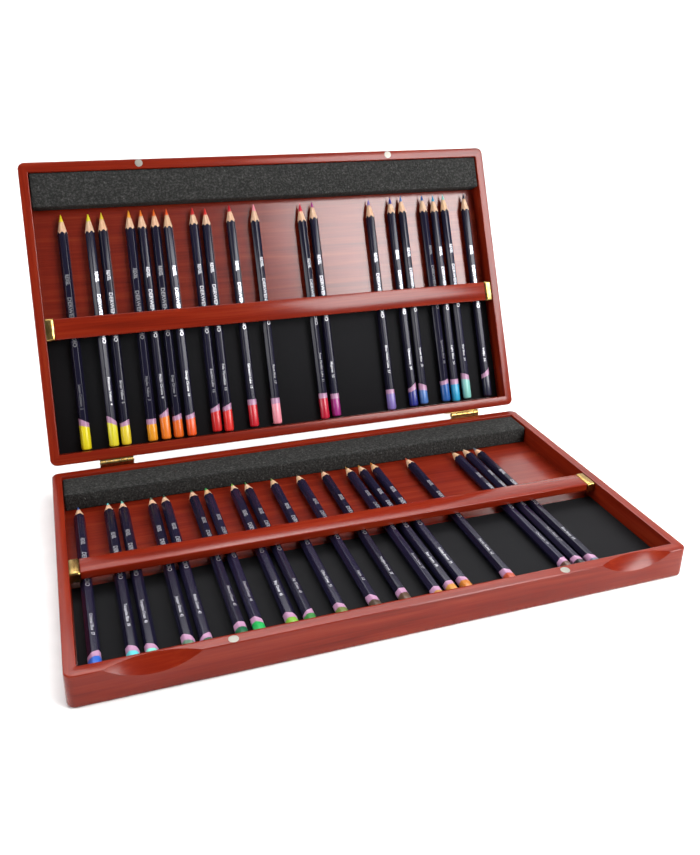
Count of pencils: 39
